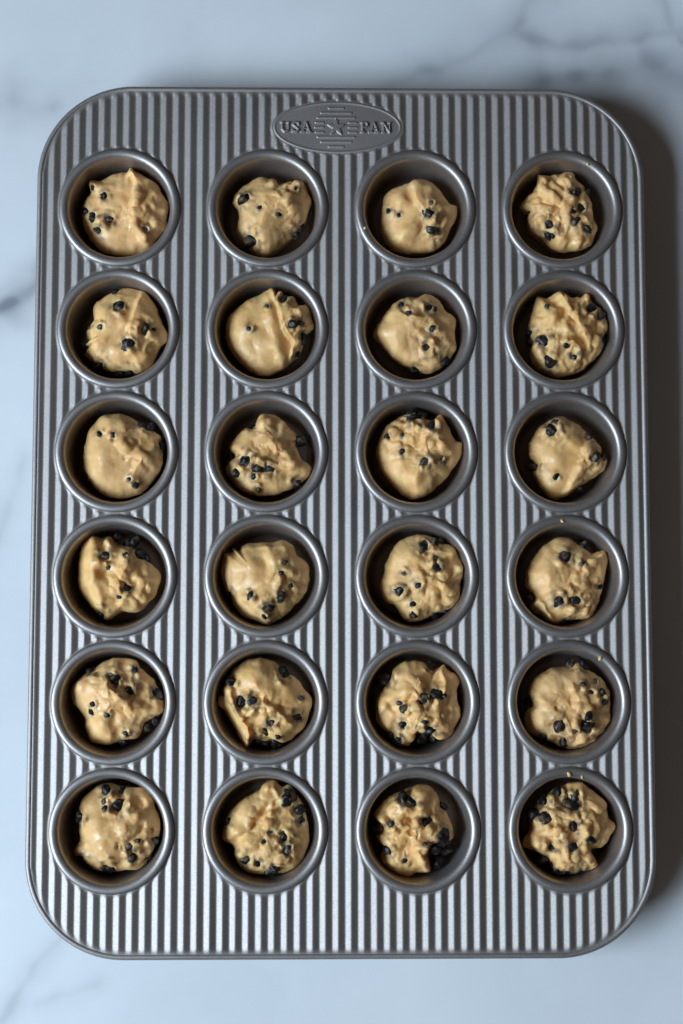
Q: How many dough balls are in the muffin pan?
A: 24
